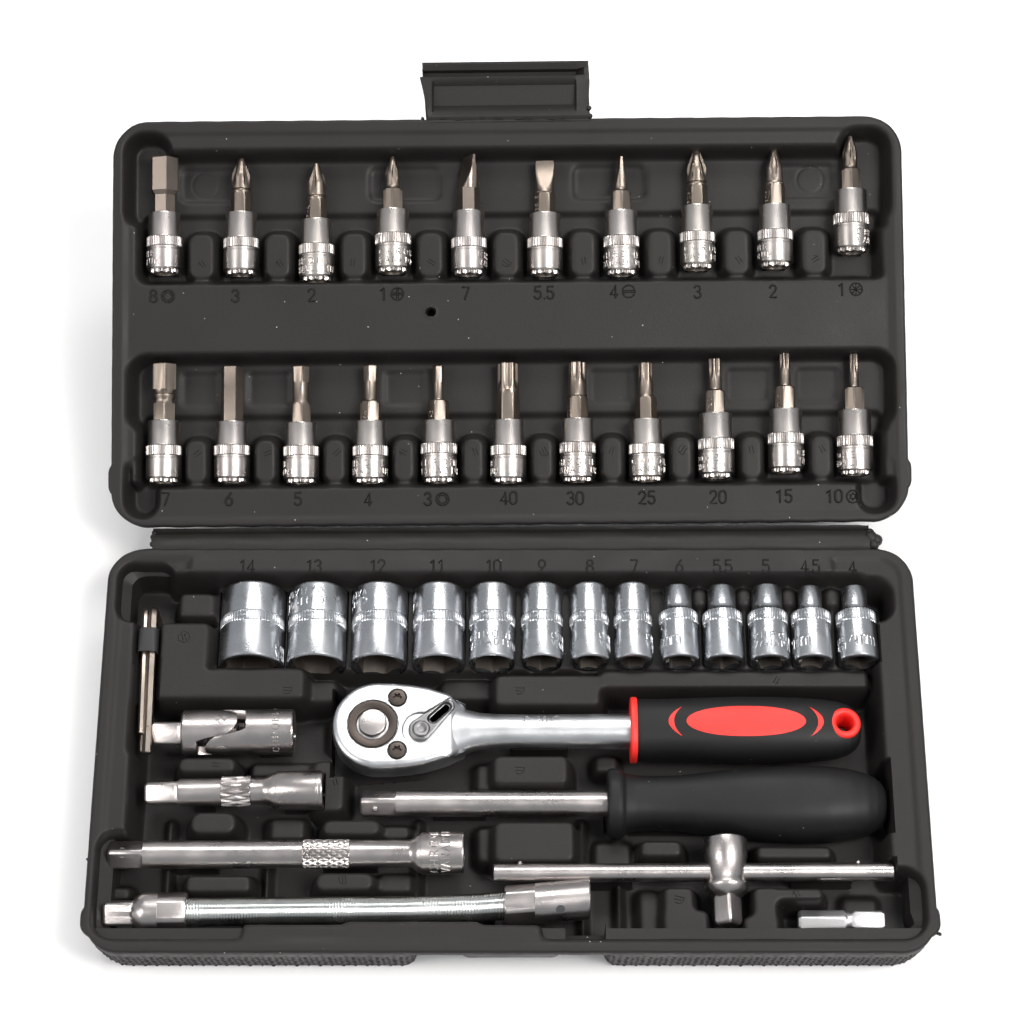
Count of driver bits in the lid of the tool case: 21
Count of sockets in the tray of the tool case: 13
